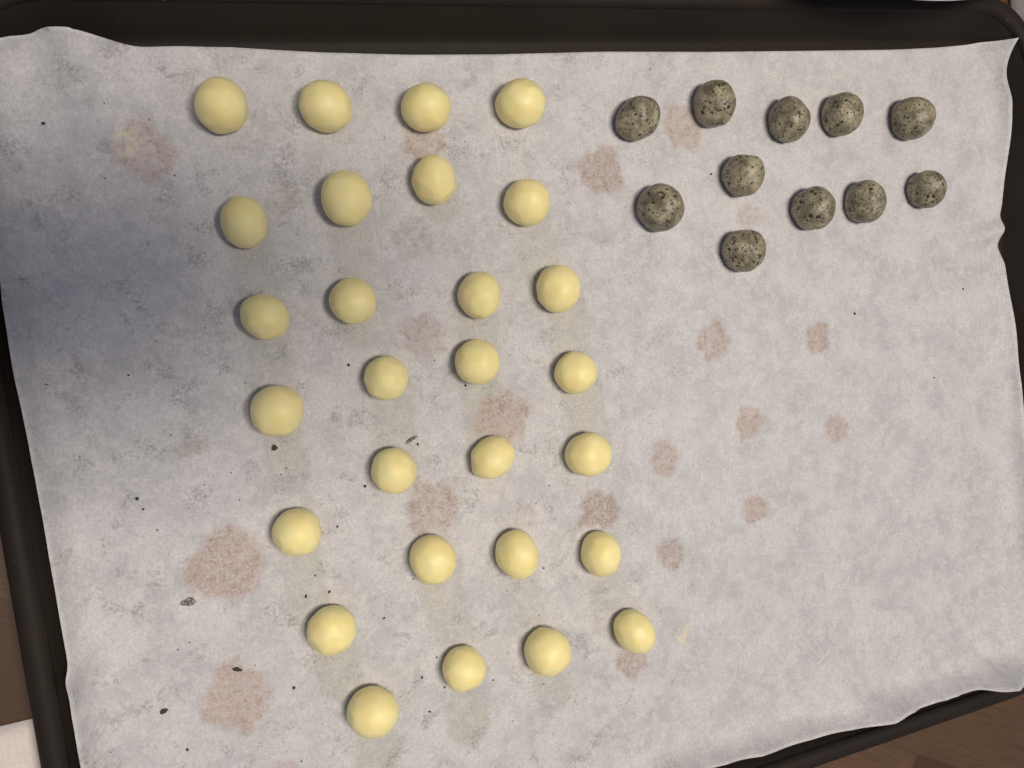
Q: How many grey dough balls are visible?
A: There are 11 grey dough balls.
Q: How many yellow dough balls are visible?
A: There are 28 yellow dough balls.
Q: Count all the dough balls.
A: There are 39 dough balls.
